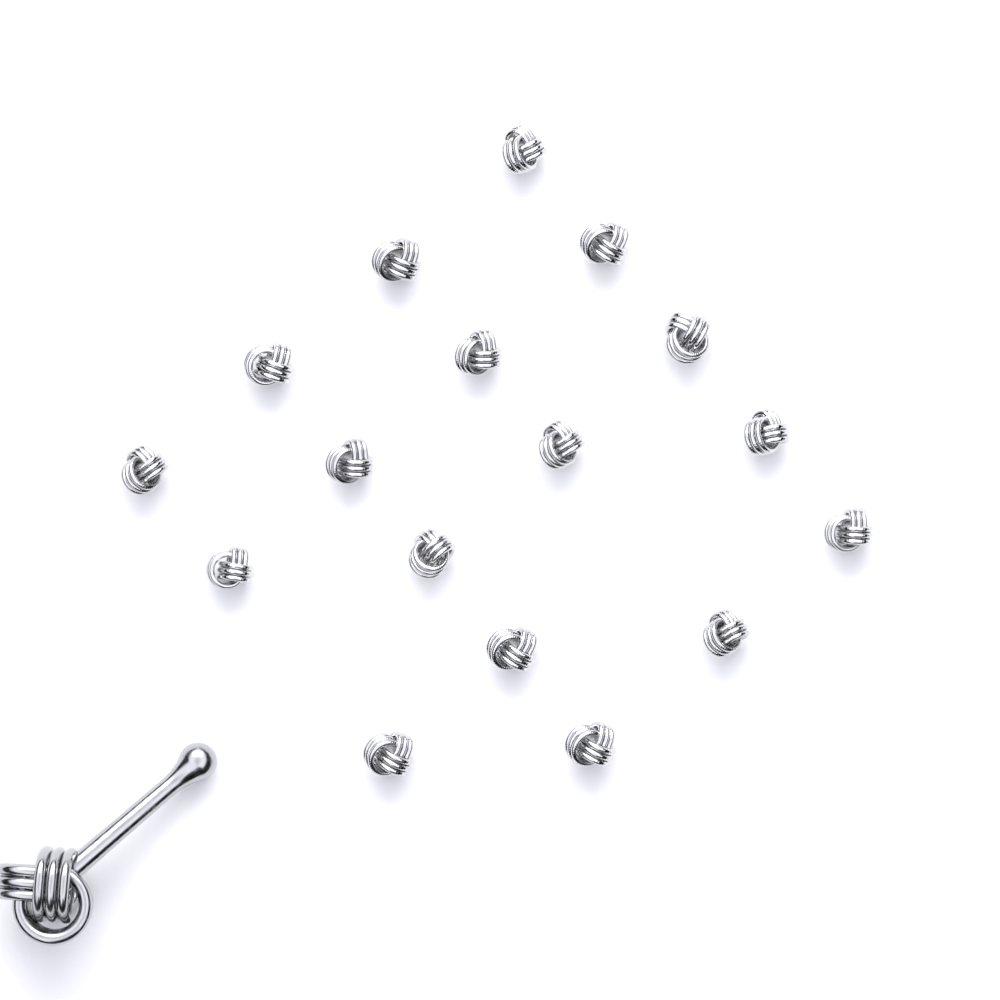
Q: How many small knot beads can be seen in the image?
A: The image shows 17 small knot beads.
